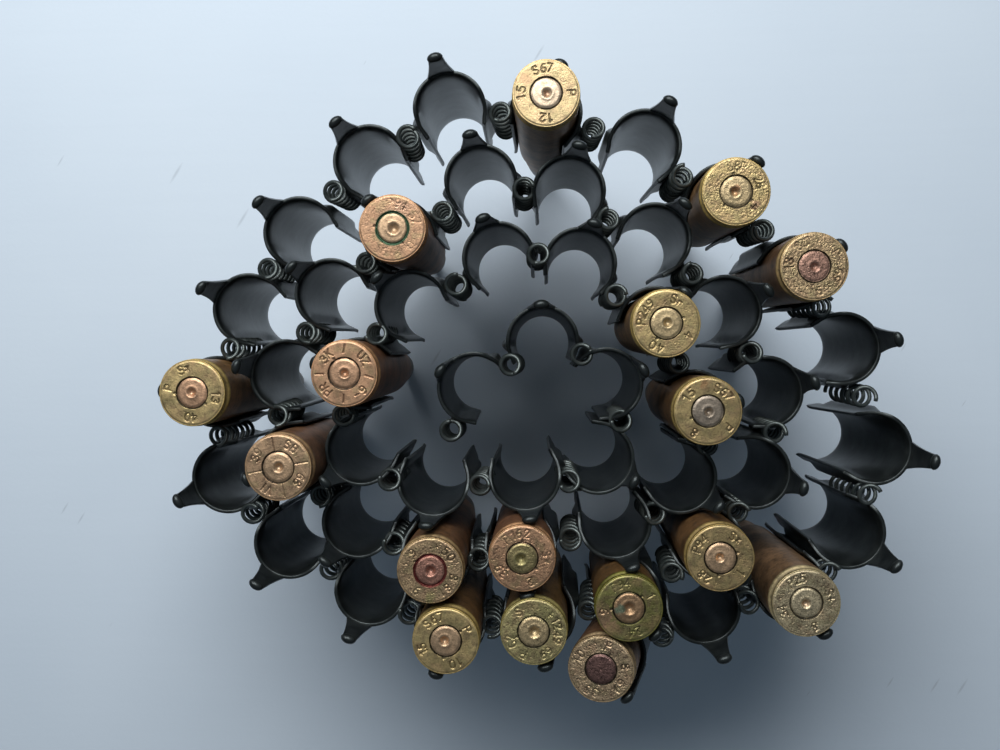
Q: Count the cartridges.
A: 17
